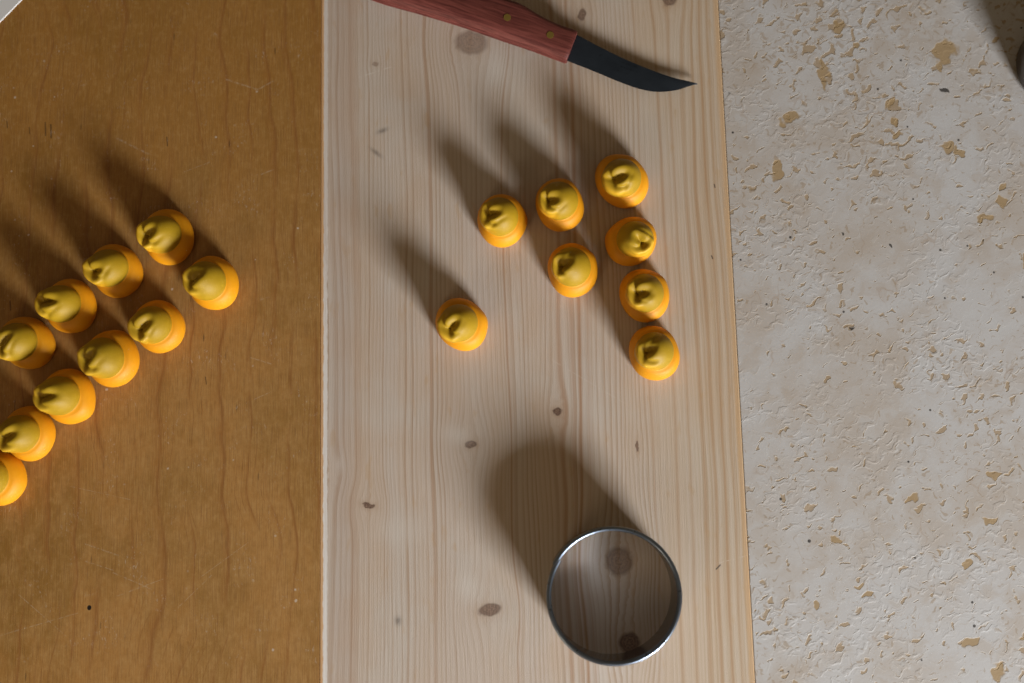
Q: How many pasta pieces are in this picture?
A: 18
